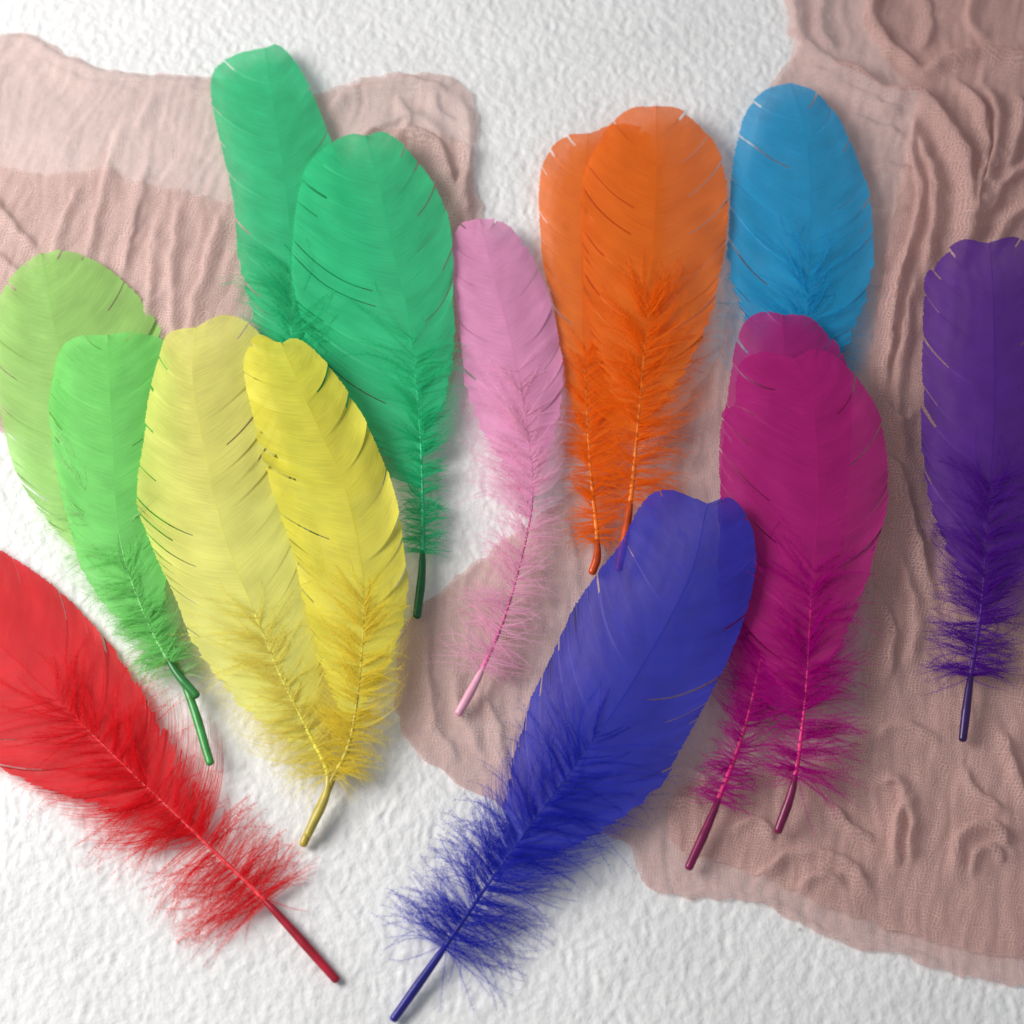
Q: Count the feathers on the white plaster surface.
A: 15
